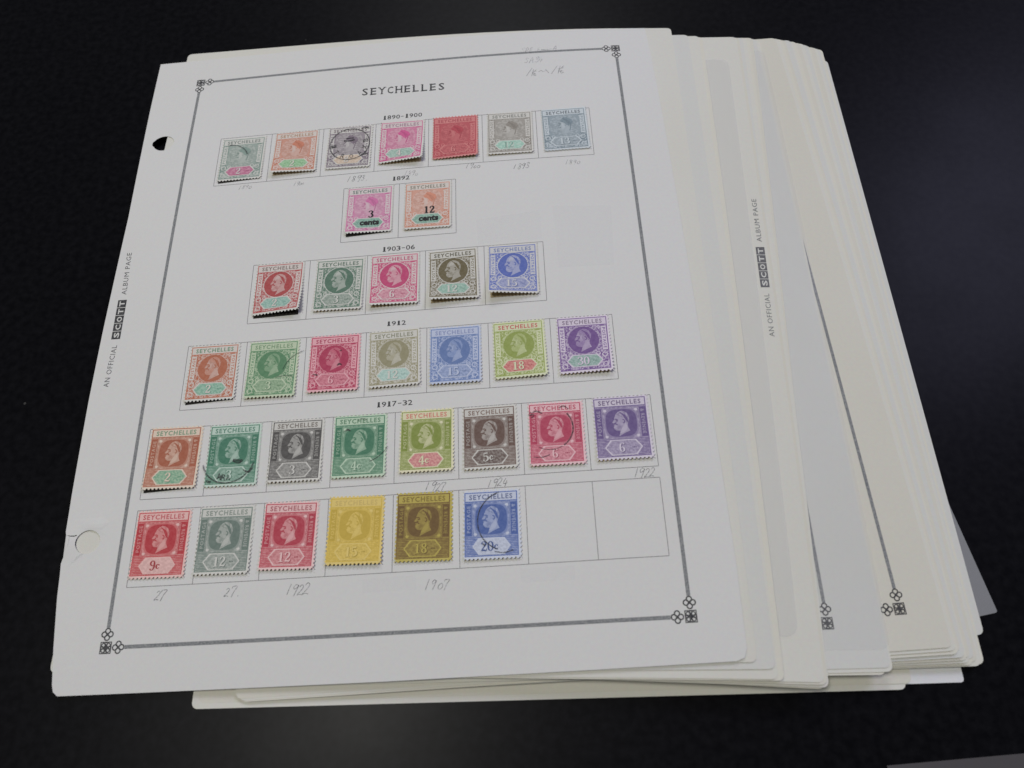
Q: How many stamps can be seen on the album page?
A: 35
